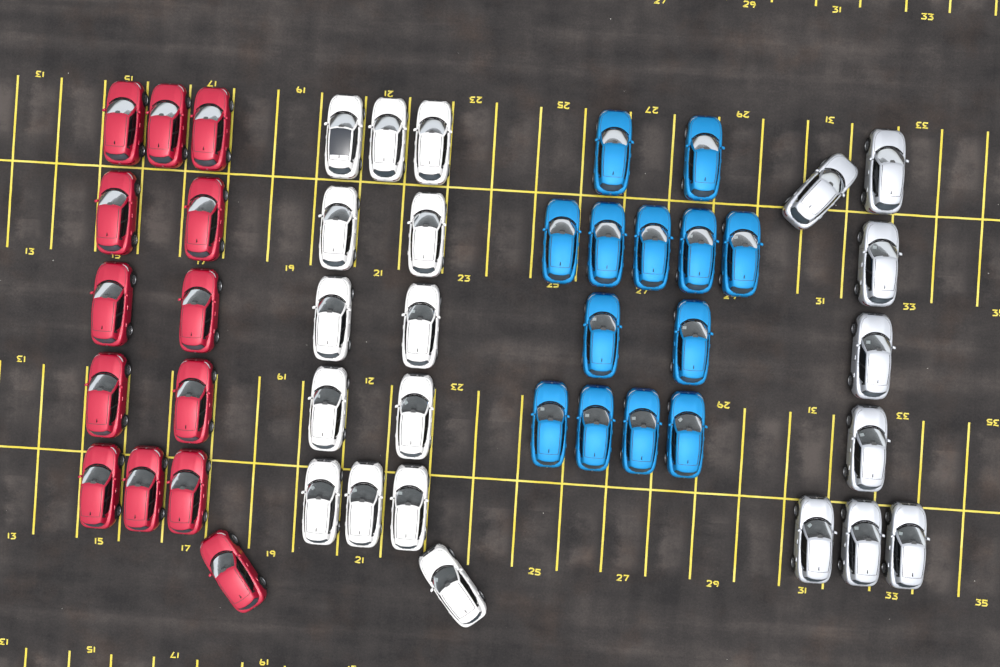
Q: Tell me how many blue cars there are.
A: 13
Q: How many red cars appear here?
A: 13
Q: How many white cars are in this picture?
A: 13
